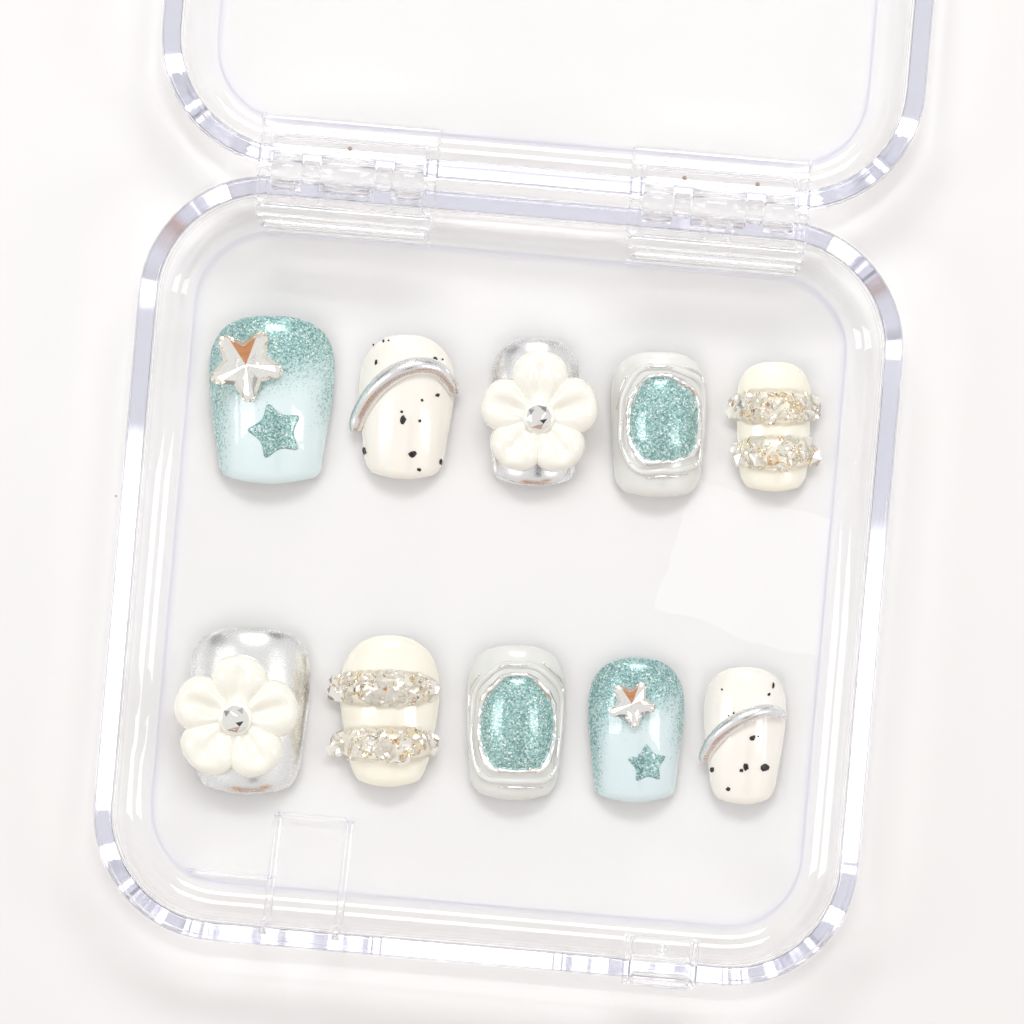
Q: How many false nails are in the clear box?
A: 10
